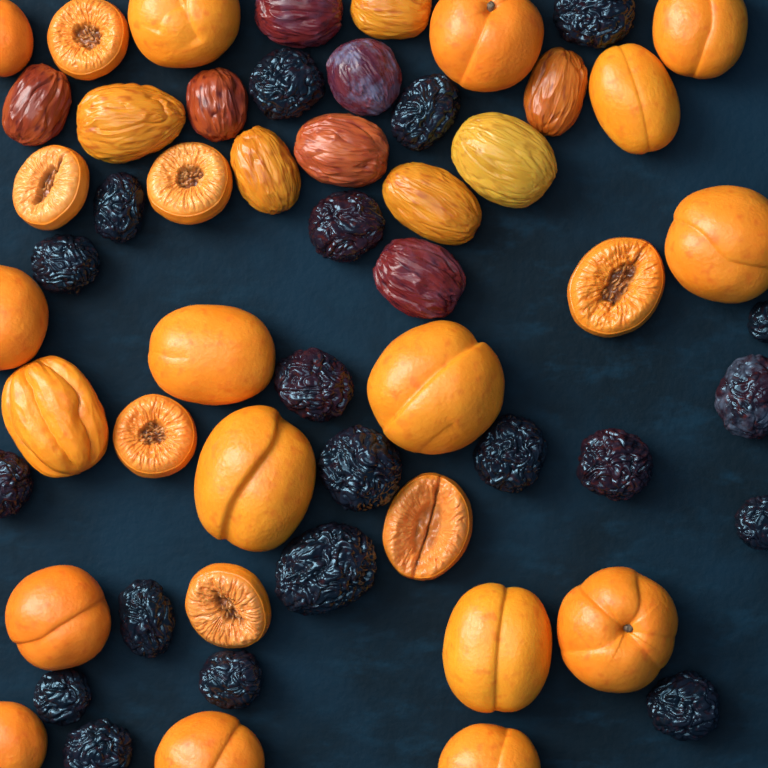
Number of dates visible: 12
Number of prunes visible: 20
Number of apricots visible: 17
